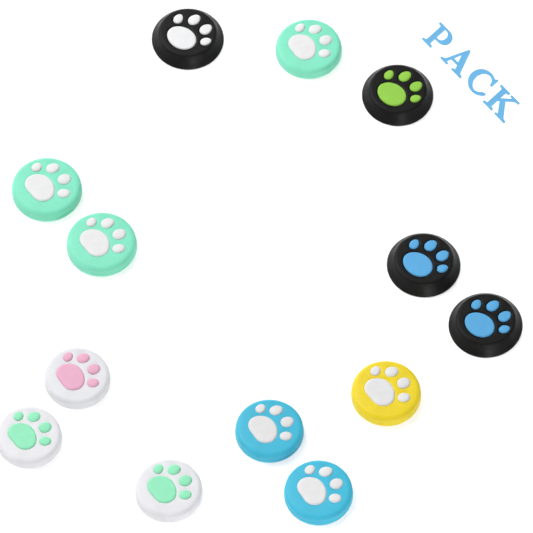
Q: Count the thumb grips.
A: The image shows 13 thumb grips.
